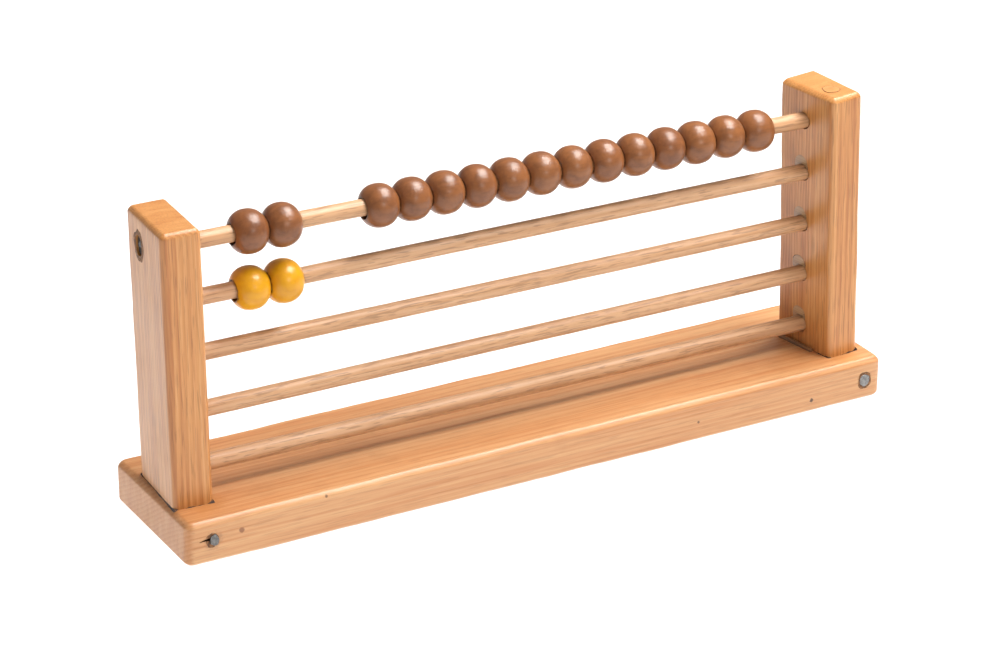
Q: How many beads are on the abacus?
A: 17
